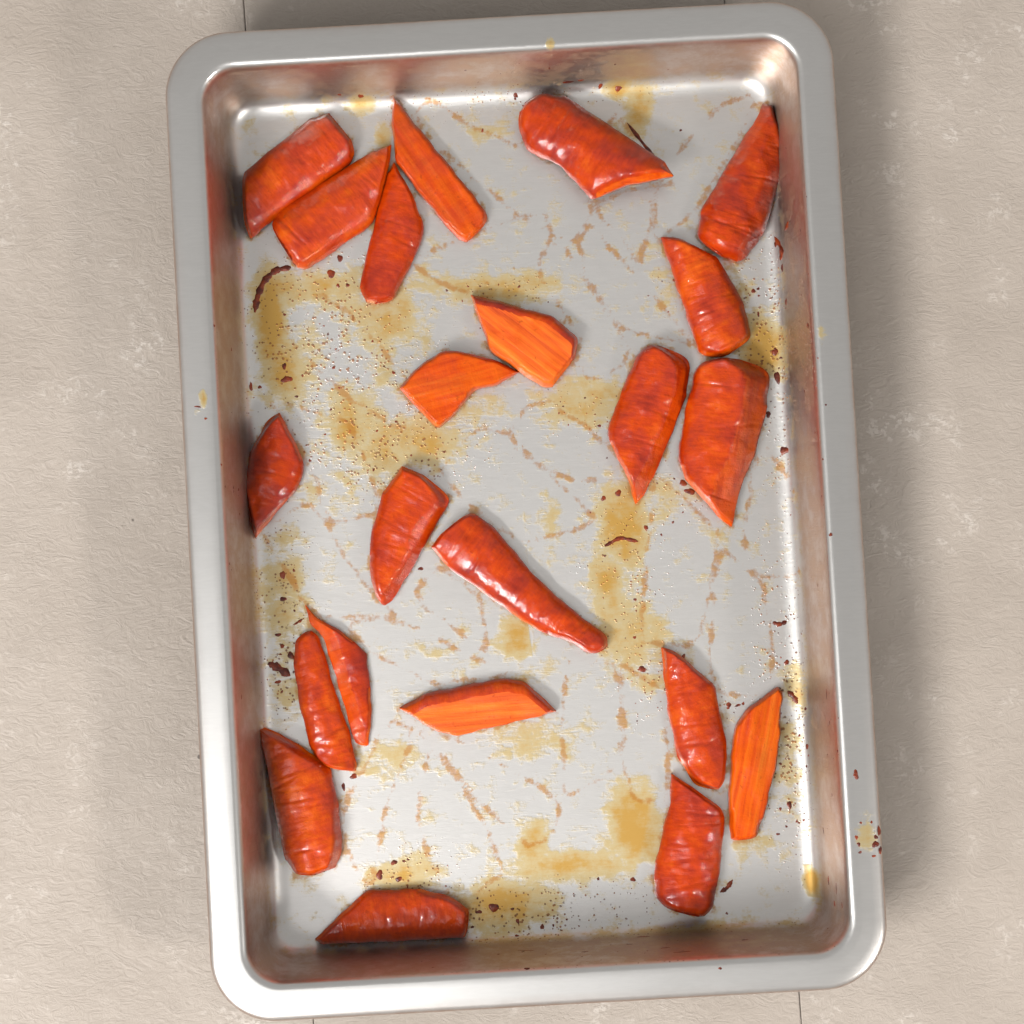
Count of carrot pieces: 22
